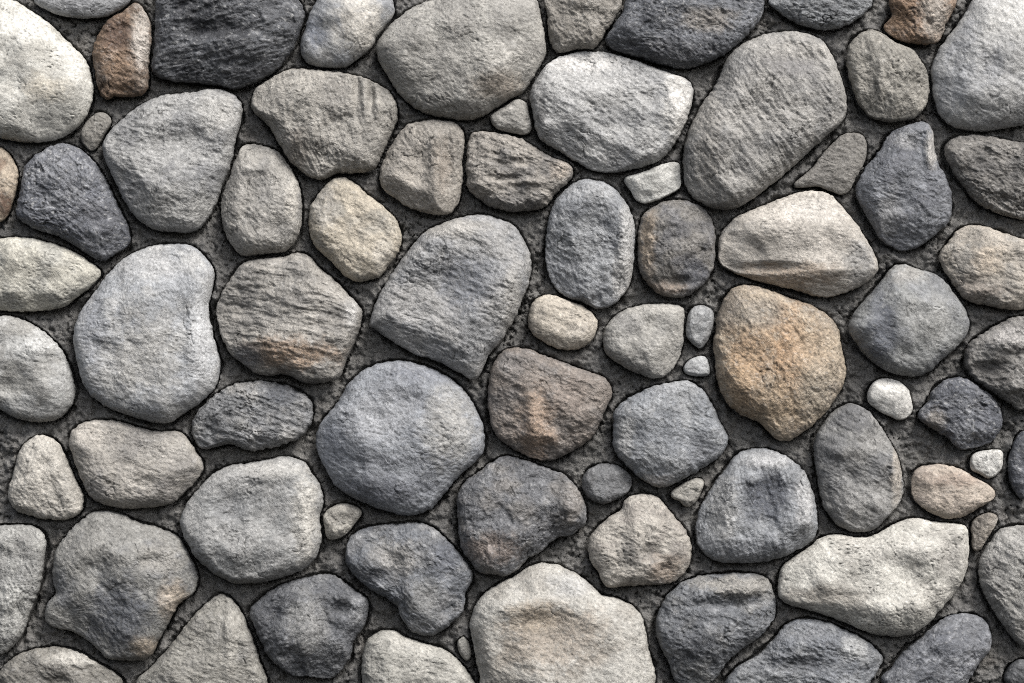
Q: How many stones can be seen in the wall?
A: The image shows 79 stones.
